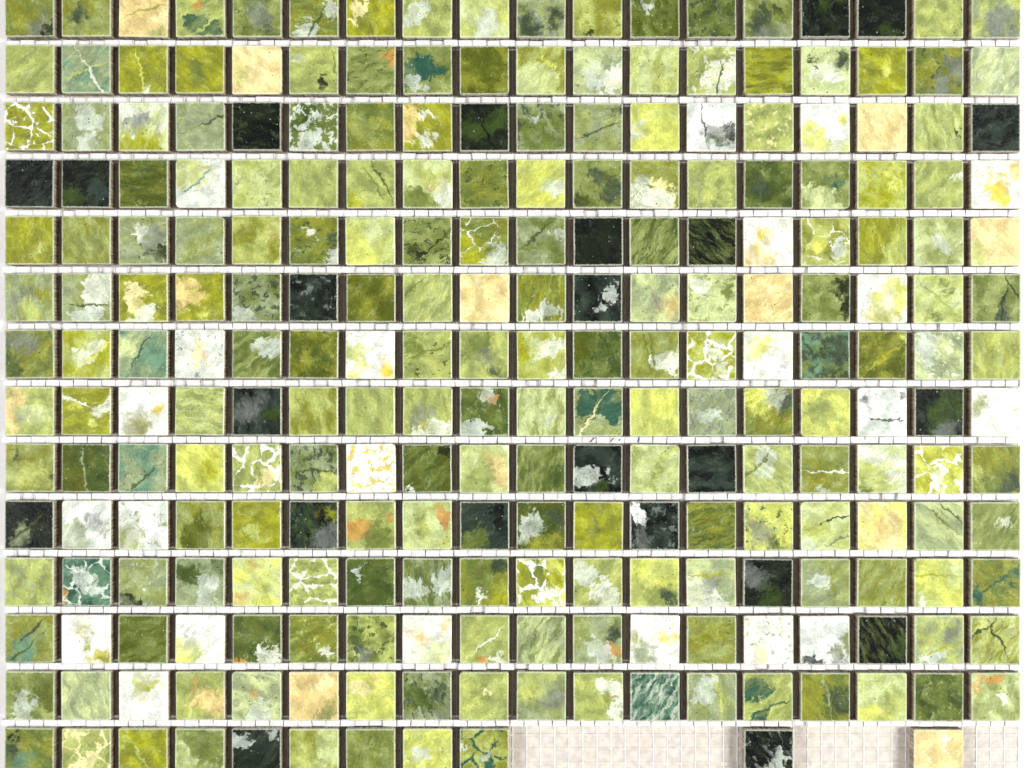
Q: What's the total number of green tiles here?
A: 191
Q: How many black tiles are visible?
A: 23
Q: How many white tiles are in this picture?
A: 22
